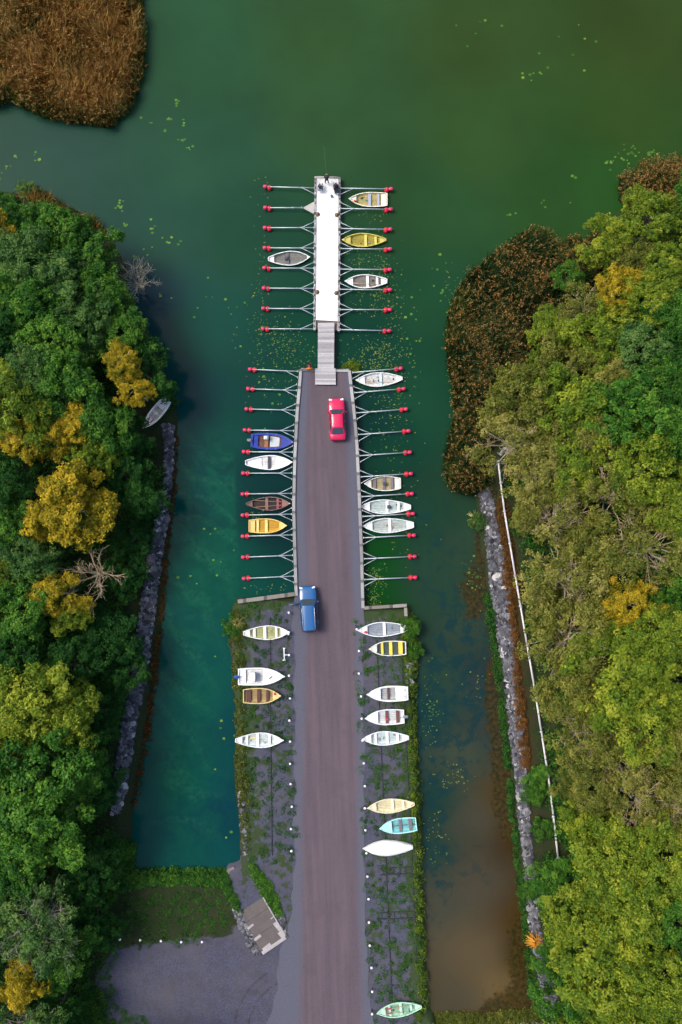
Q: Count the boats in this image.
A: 26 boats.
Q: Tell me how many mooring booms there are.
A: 38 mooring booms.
